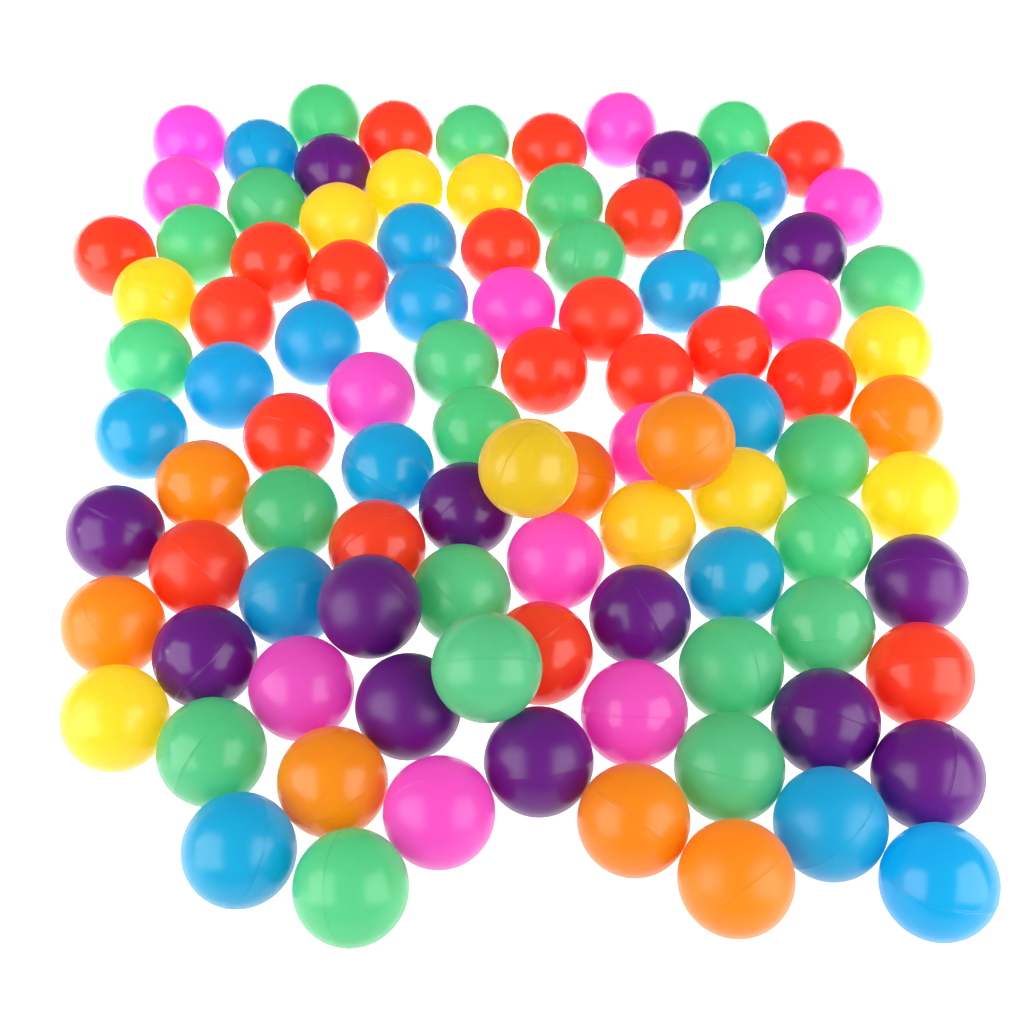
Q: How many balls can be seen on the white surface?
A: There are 99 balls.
